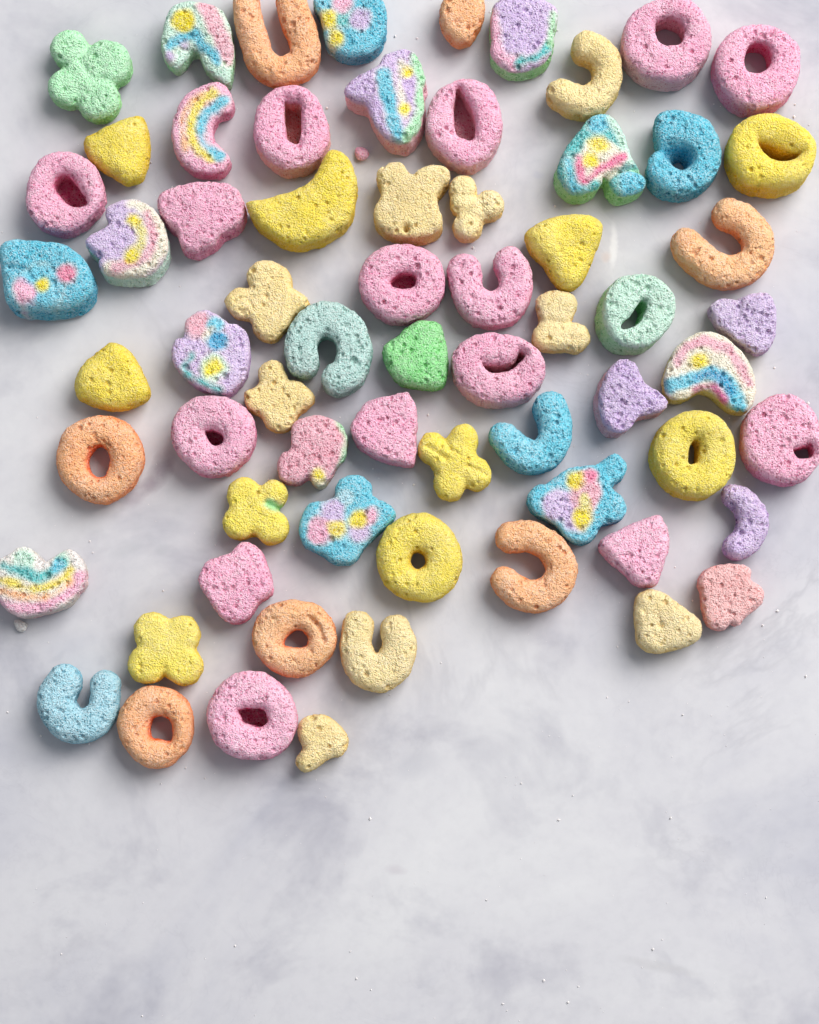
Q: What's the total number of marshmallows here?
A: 66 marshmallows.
